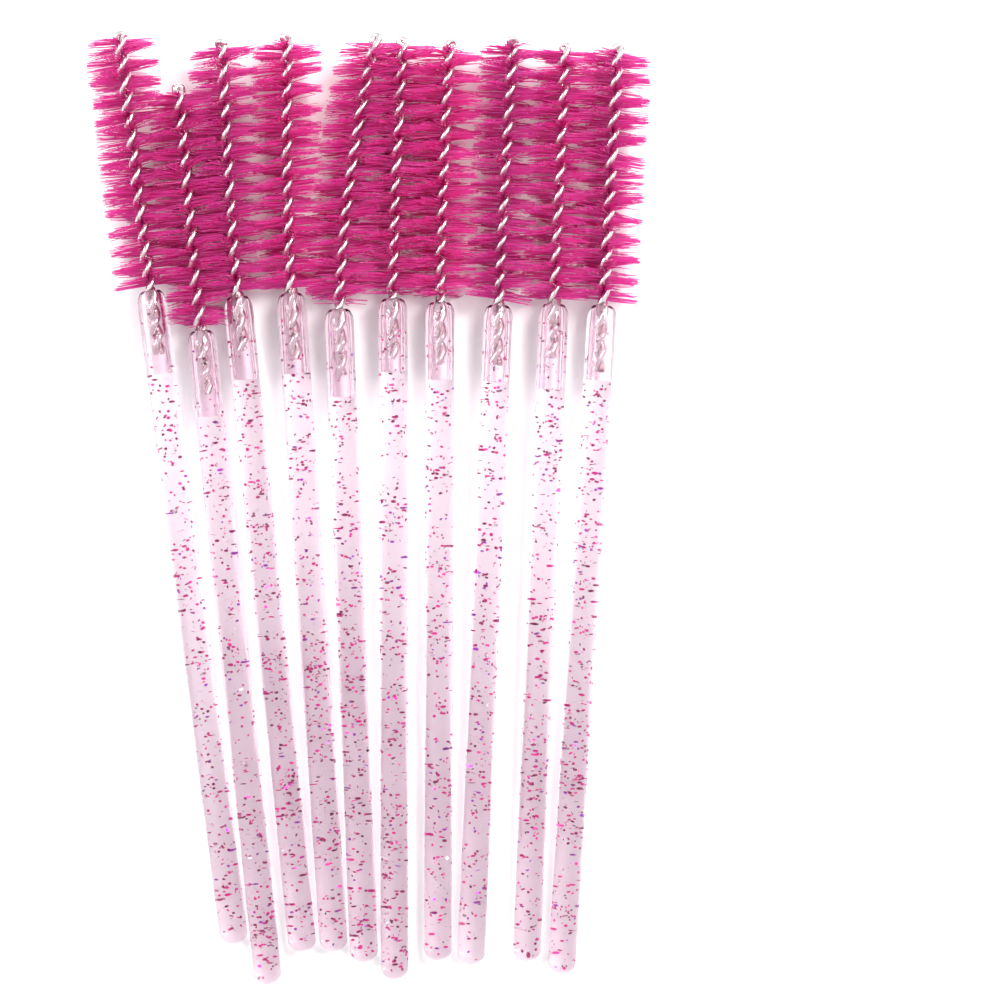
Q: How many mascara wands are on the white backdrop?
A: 10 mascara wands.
